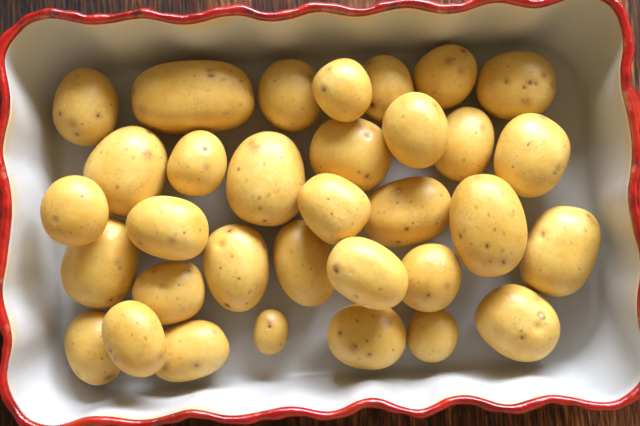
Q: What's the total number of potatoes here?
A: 33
